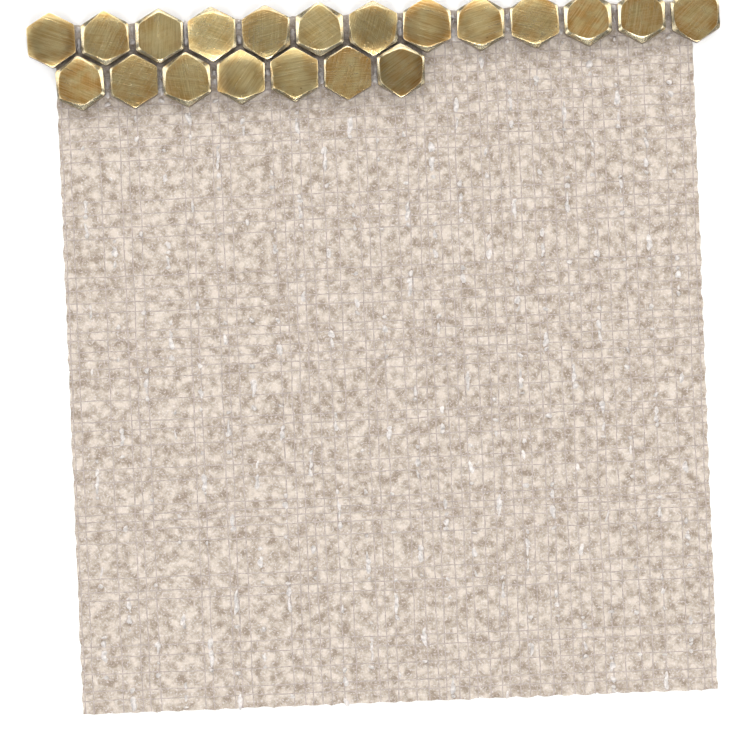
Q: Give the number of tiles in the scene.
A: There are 20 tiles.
